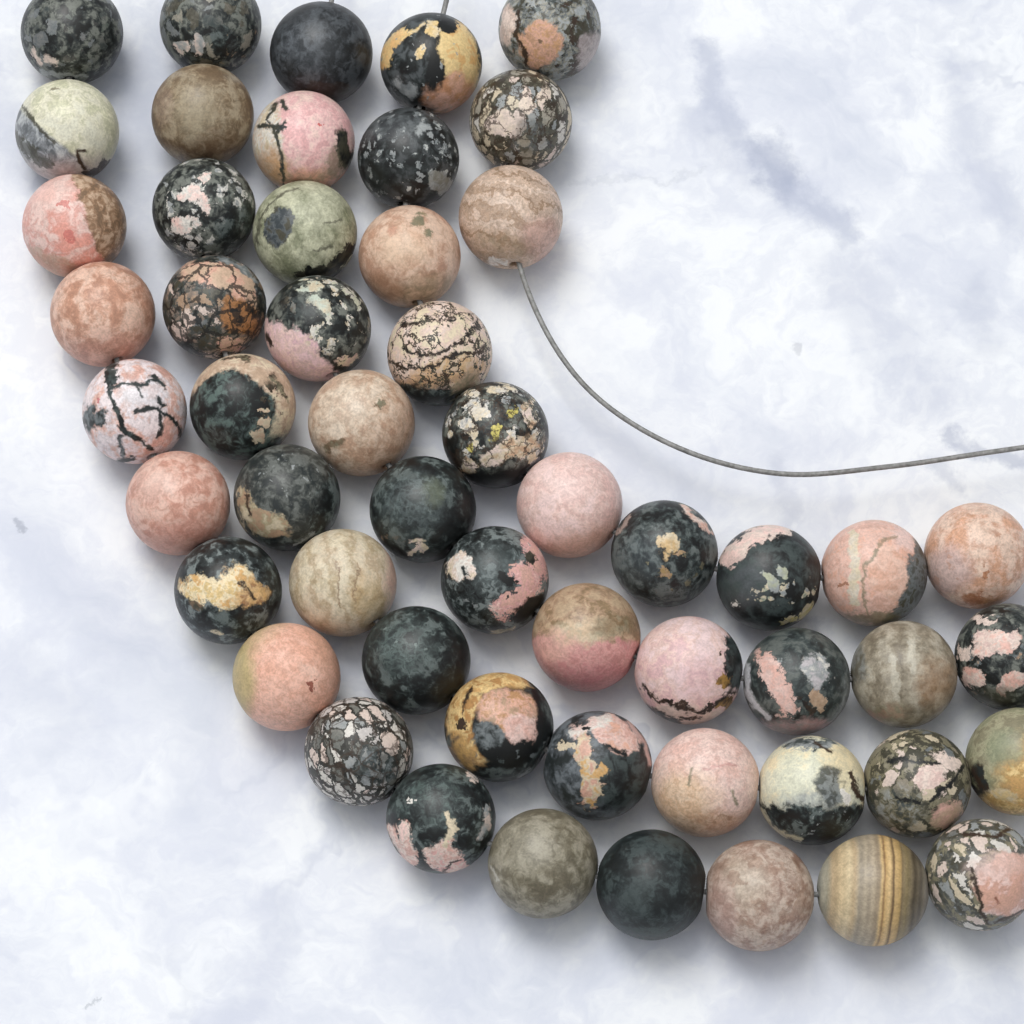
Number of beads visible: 54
